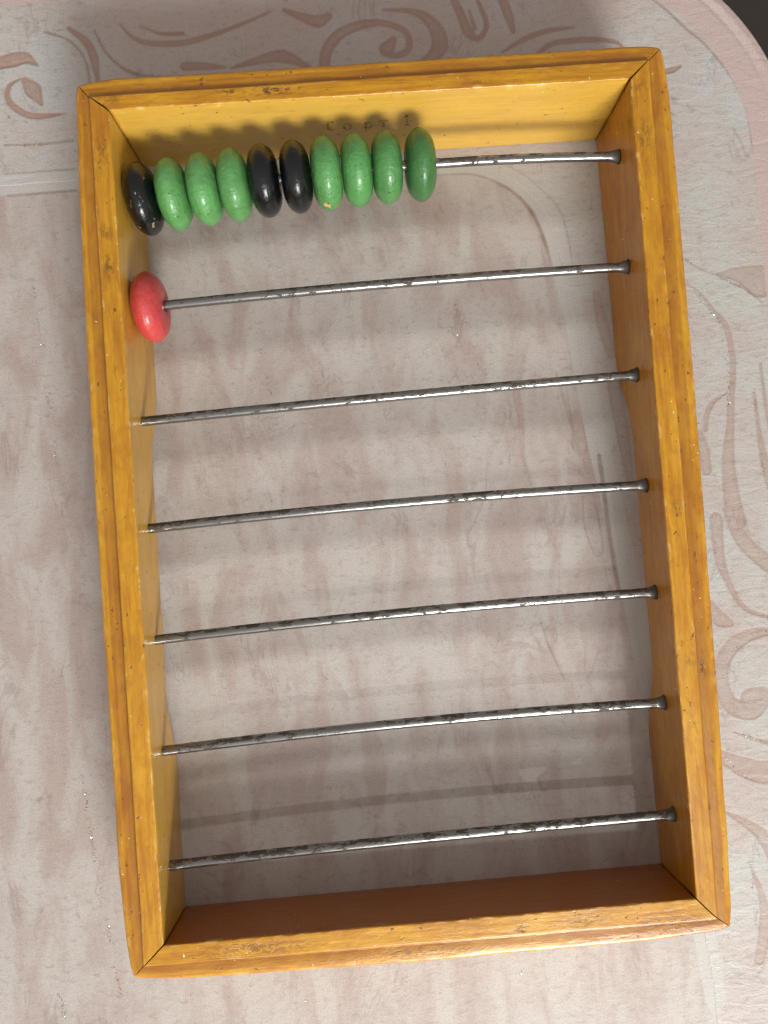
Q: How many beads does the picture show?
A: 11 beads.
